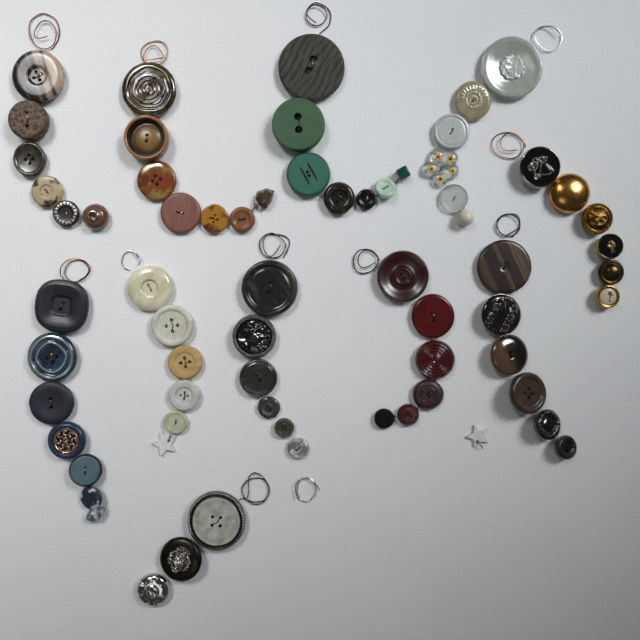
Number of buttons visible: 61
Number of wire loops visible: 12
